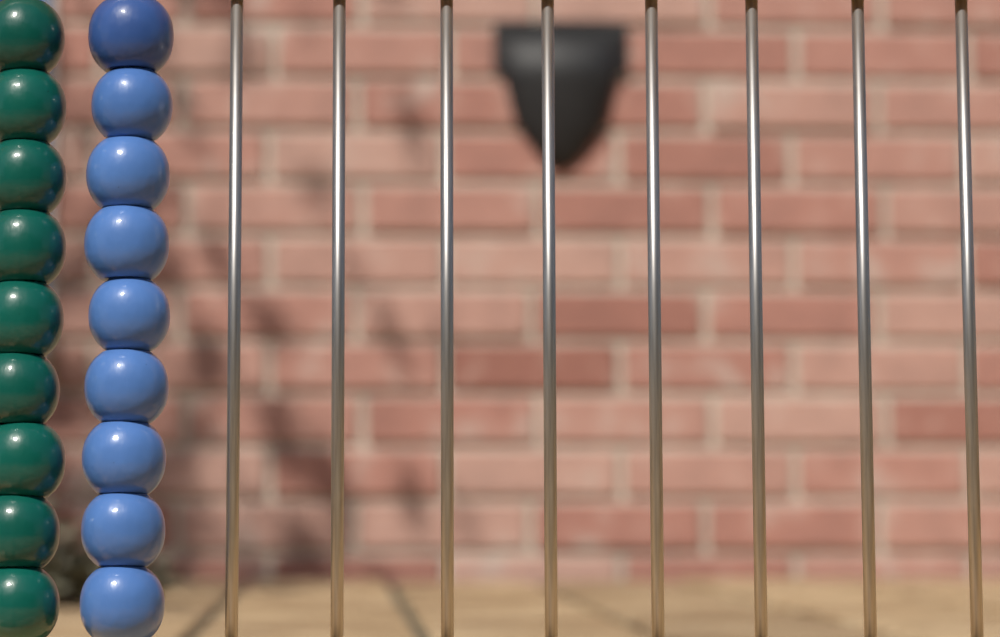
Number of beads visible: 18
